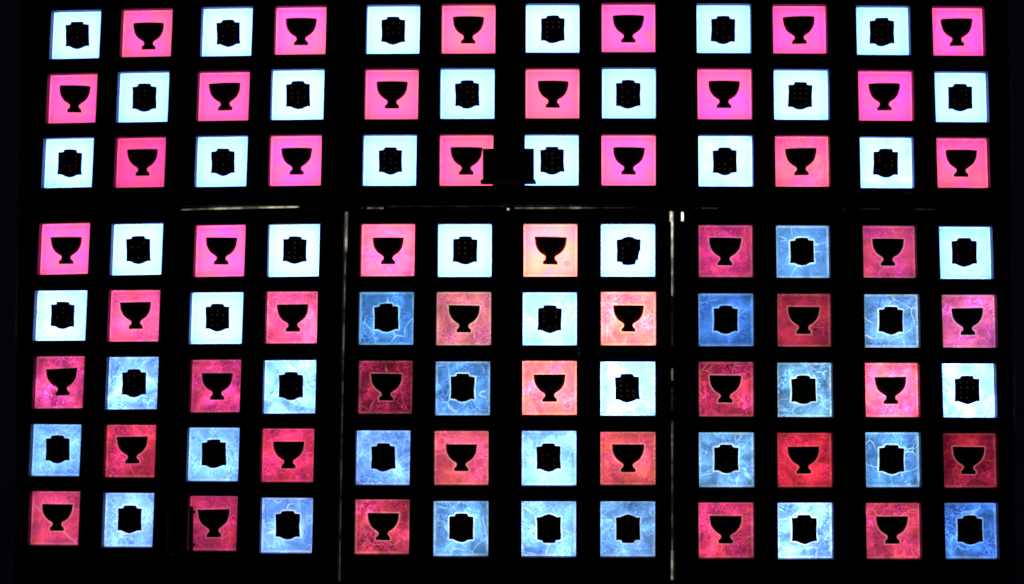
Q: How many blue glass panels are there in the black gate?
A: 49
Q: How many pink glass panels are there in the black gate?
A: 47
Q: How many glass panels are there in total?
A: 96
